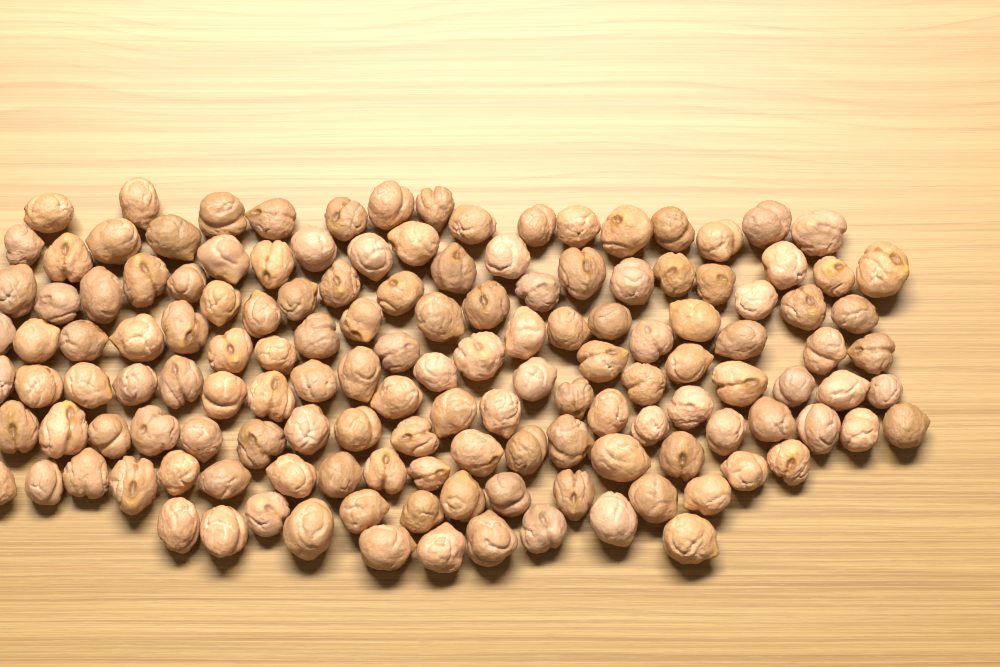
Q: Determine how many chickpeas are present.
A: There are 141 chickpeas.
